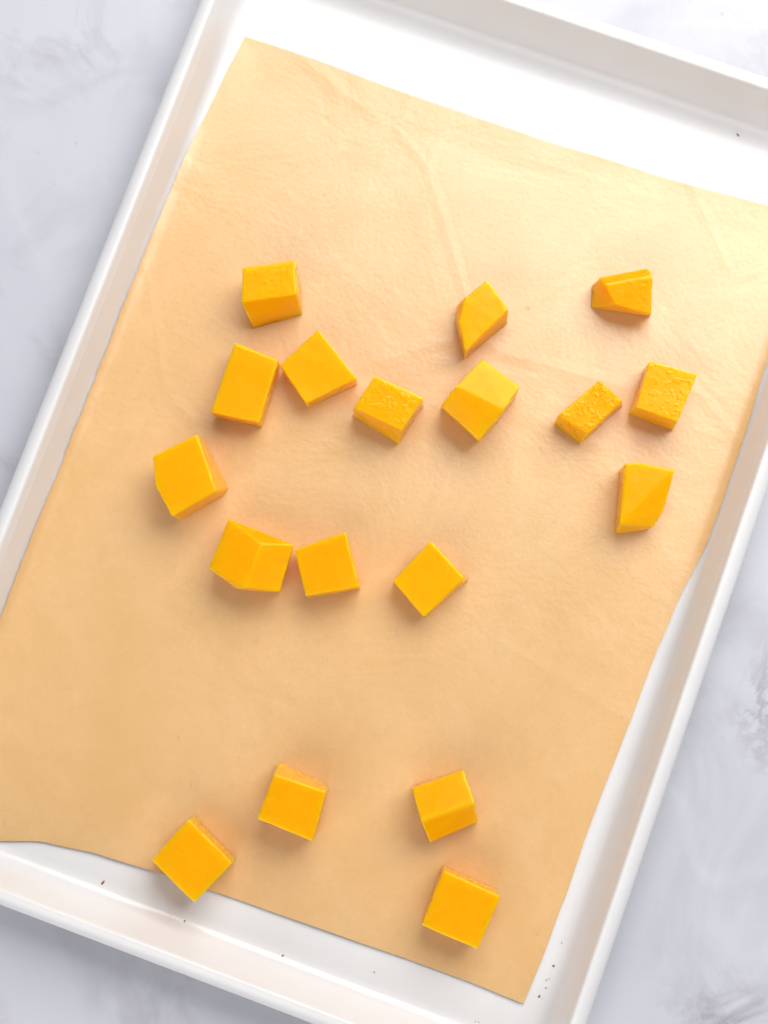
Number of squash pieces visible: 18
